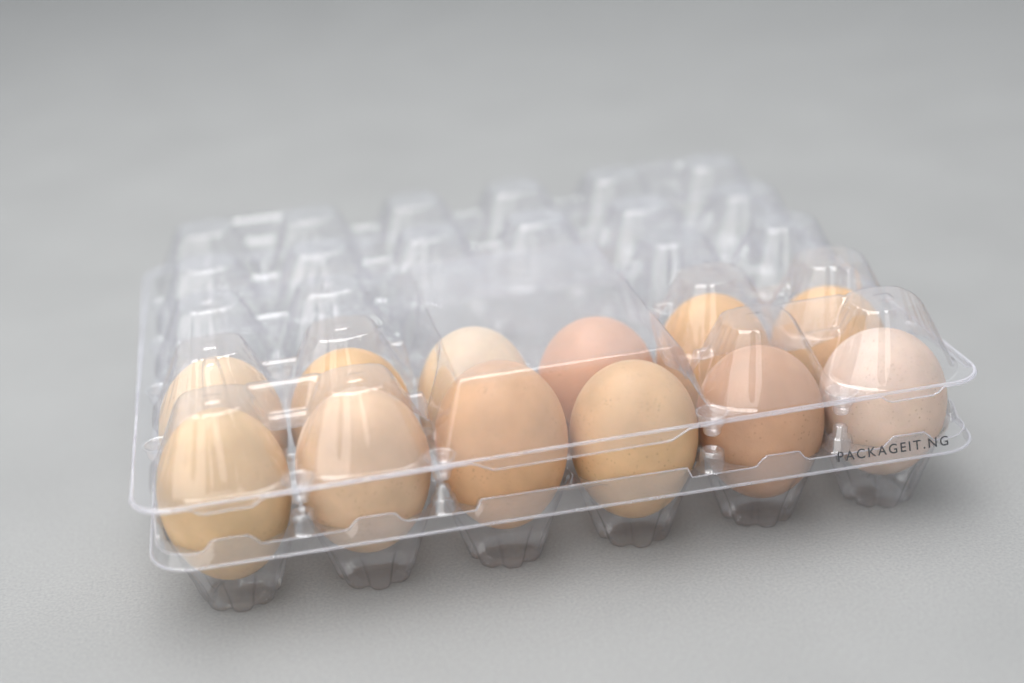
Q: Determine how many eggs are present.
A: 12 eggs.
